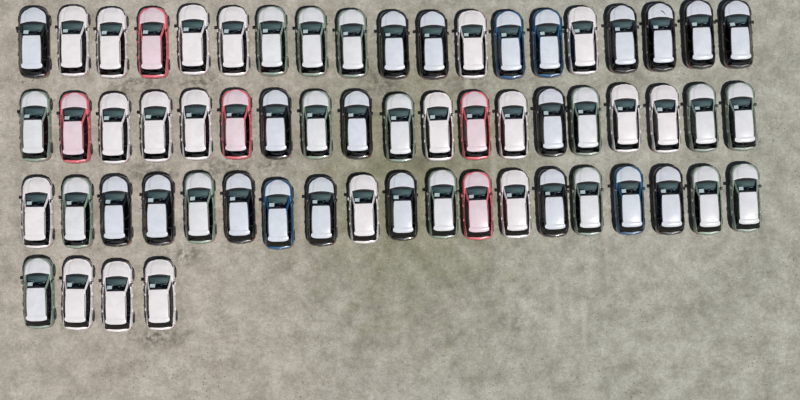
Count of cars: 61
